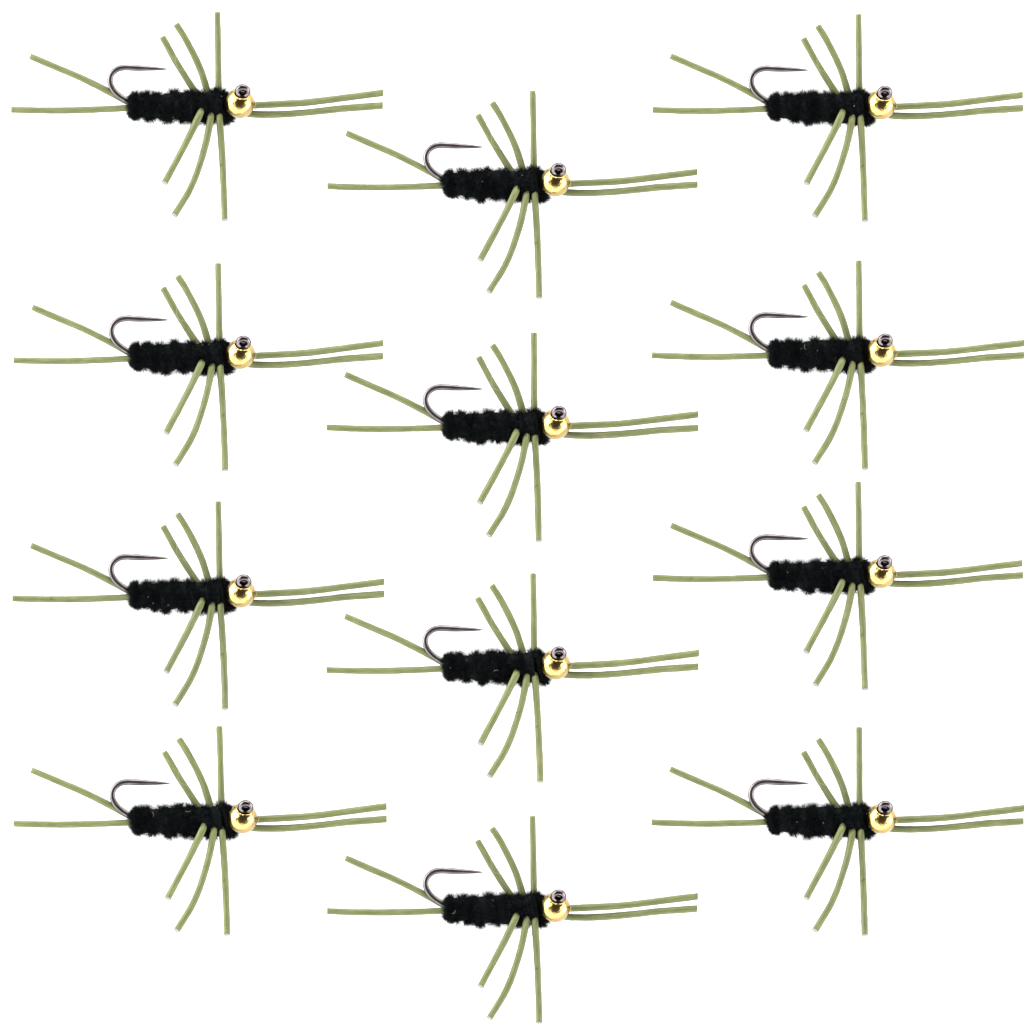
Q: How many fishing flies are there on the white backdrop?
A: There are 12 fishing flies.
